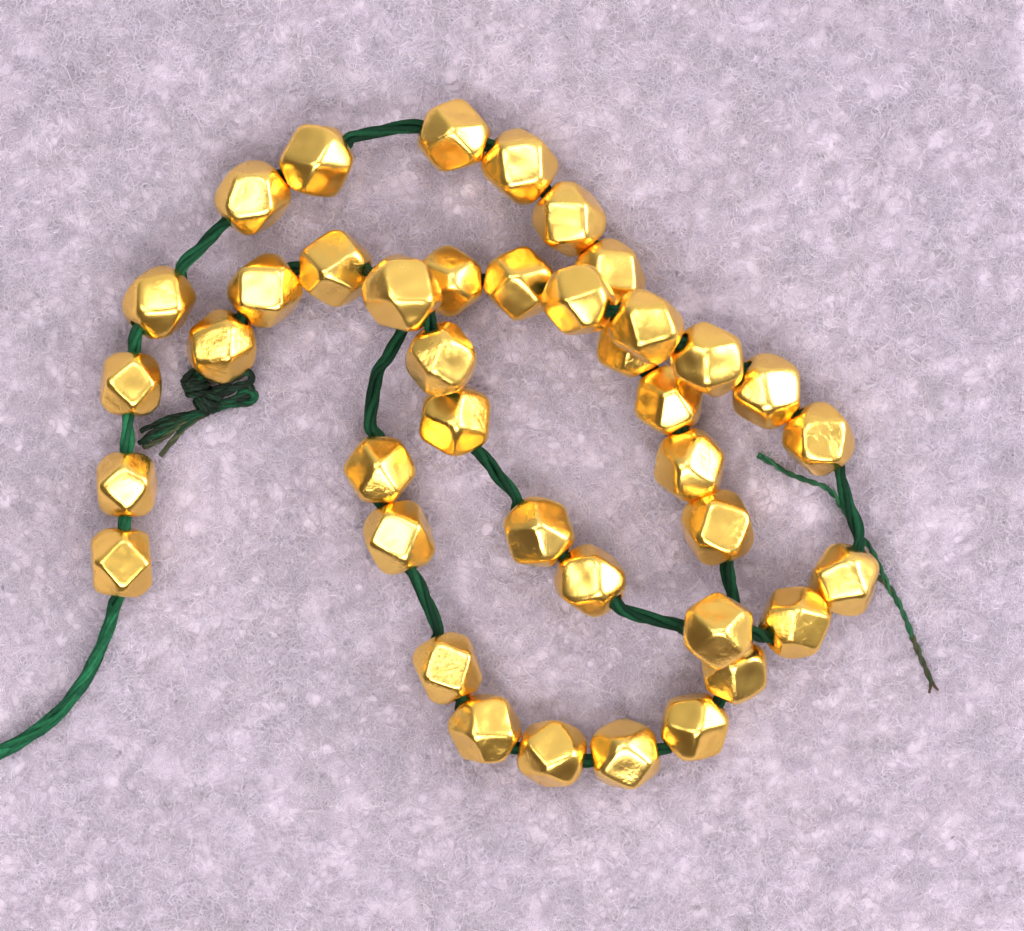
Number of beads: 40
